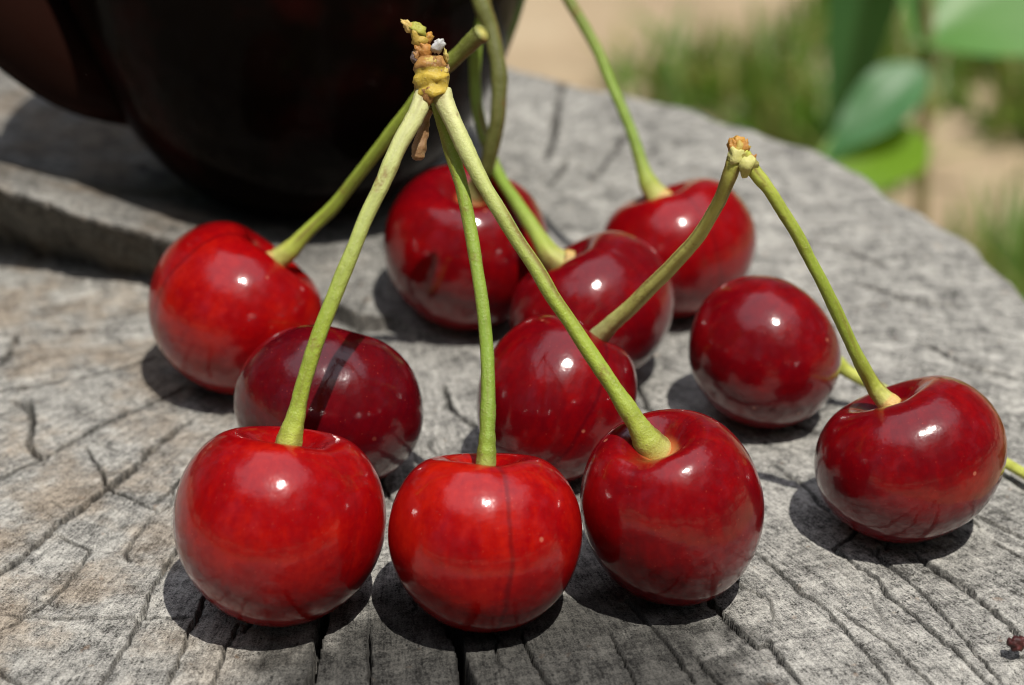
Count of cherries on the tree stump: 11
